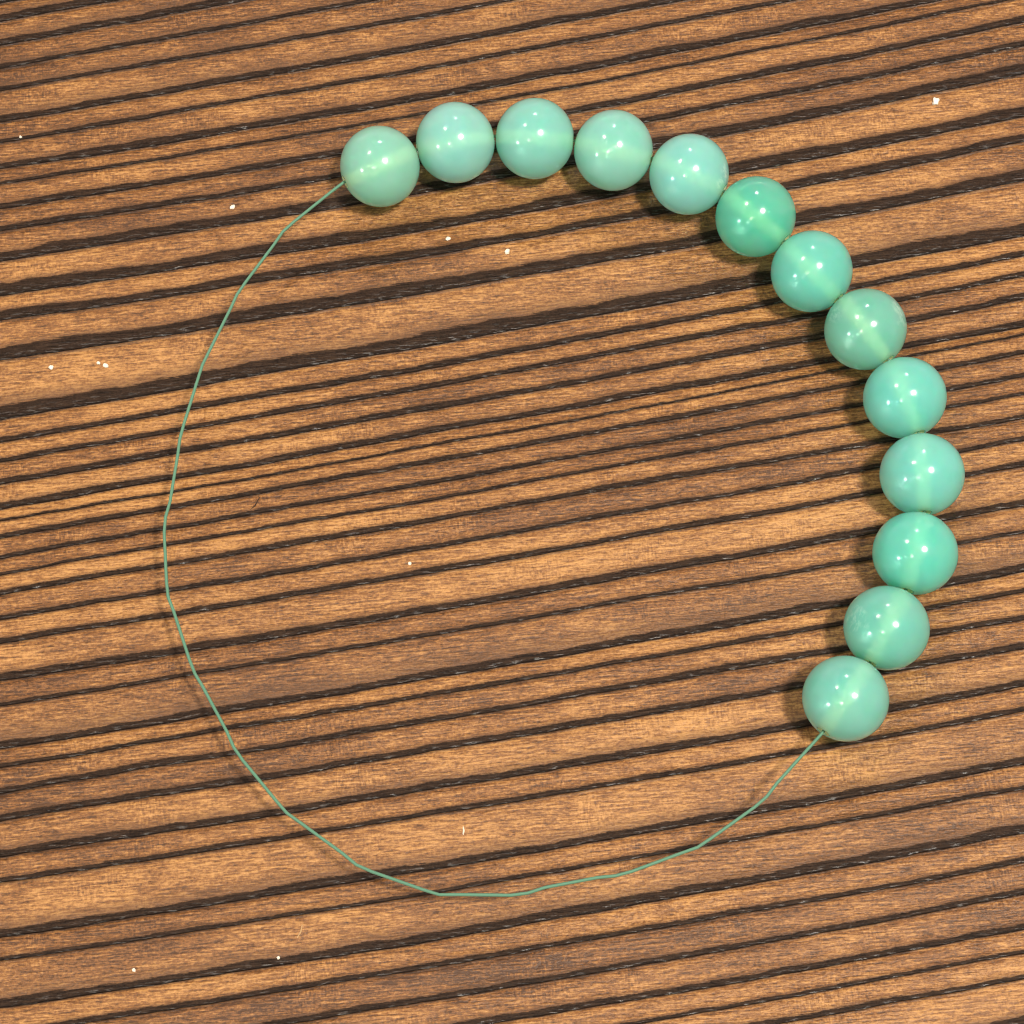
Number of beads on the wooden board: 13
